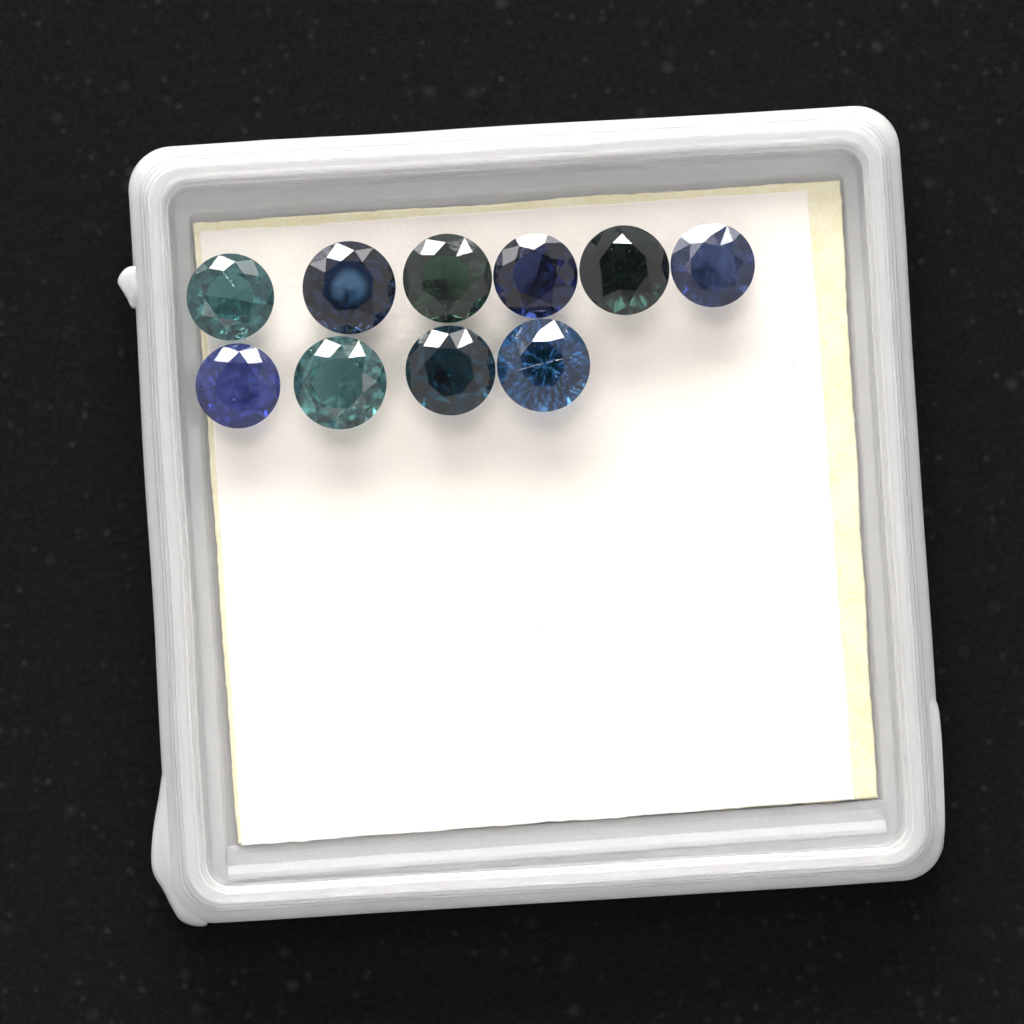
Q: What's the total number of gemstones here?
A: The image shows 10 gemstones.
